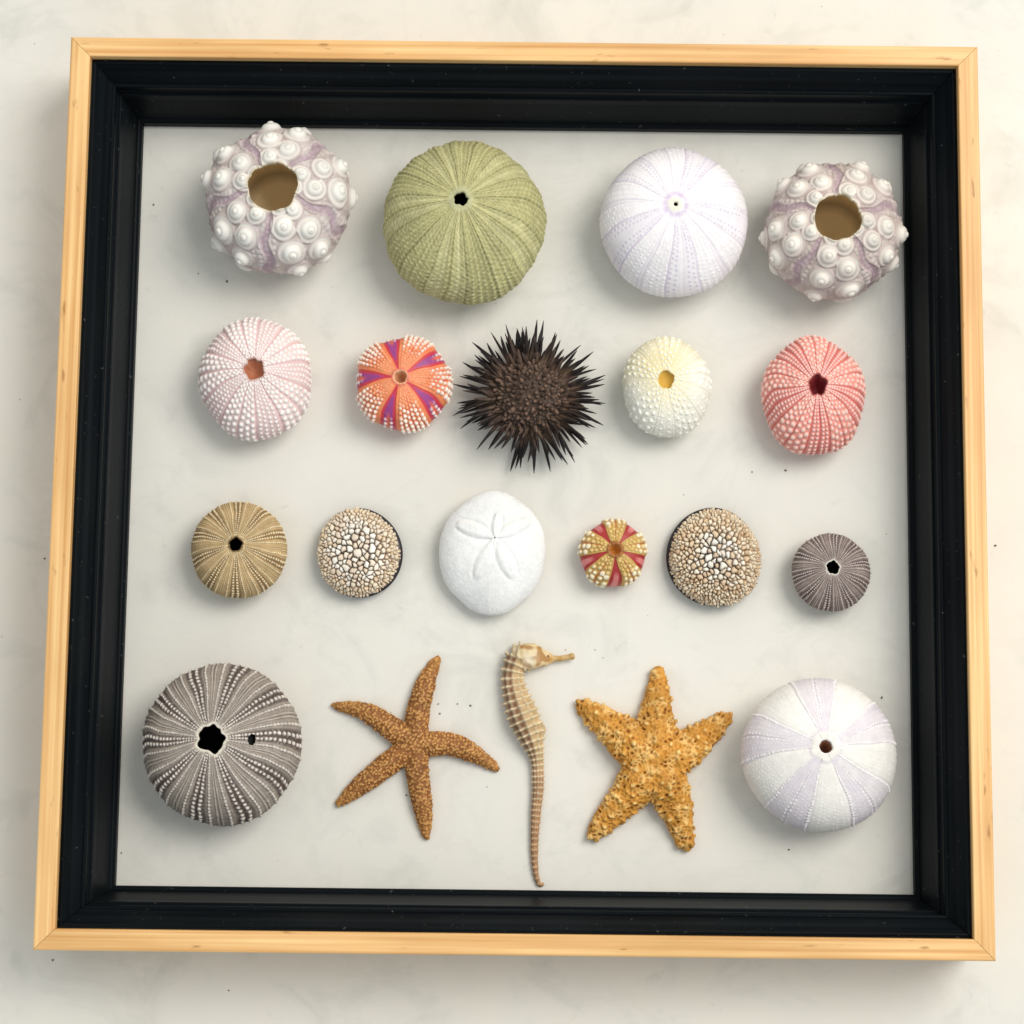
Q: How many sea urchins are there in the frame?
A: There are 17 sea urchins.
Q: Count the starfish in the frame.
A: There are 2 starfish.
